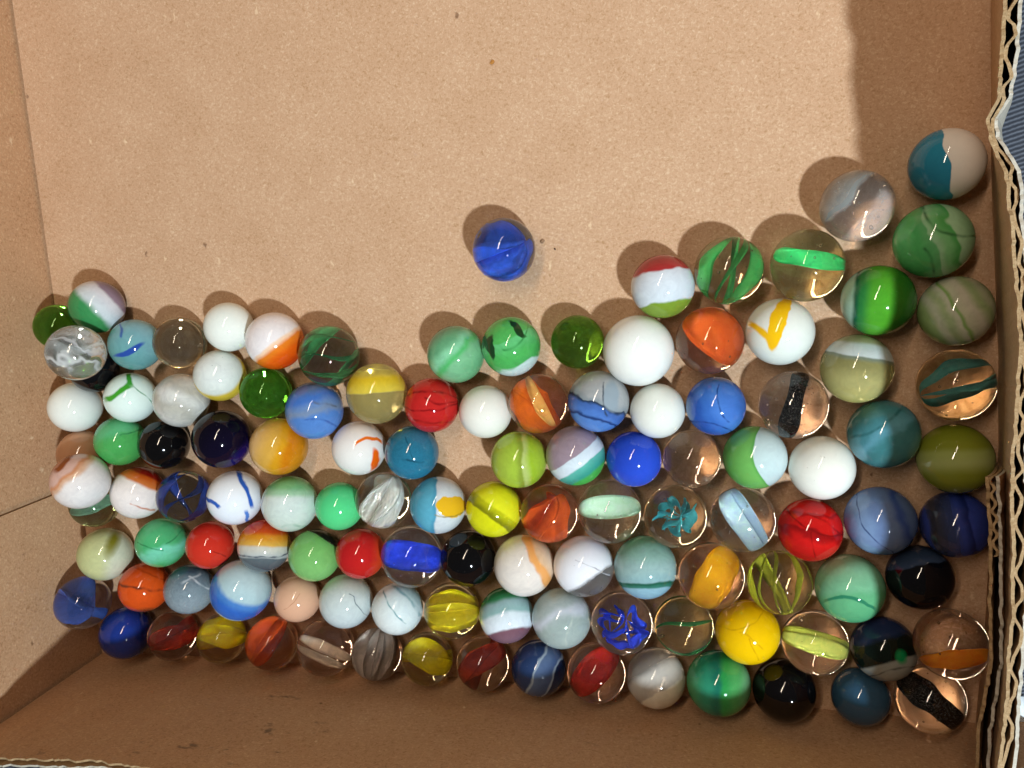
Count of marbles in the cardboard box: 118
